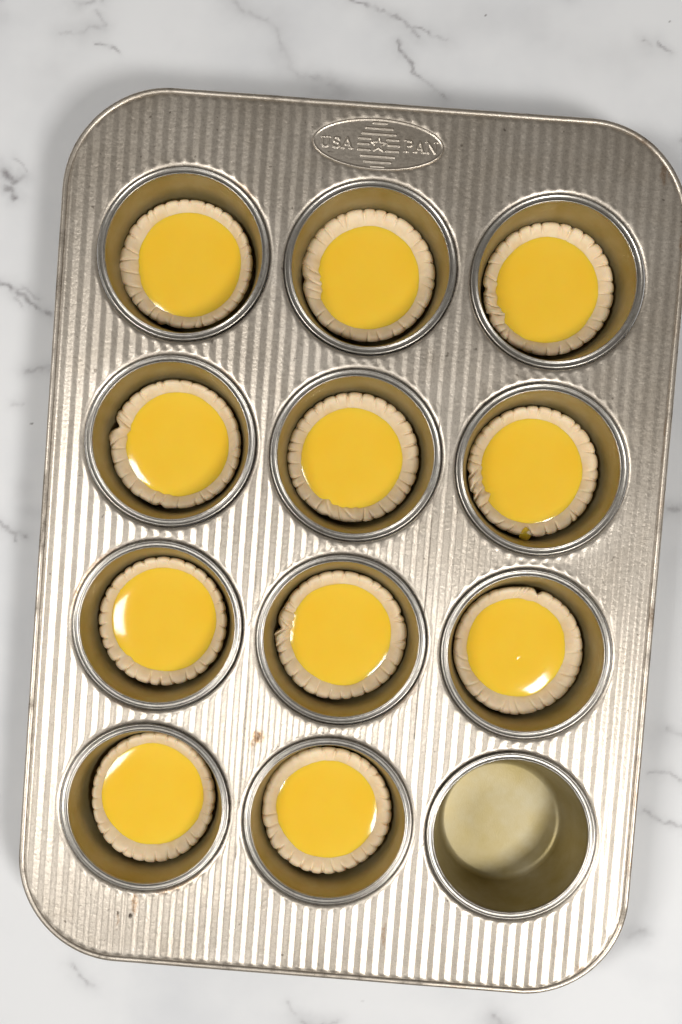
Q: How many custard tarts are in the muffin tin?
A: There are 11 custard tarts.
